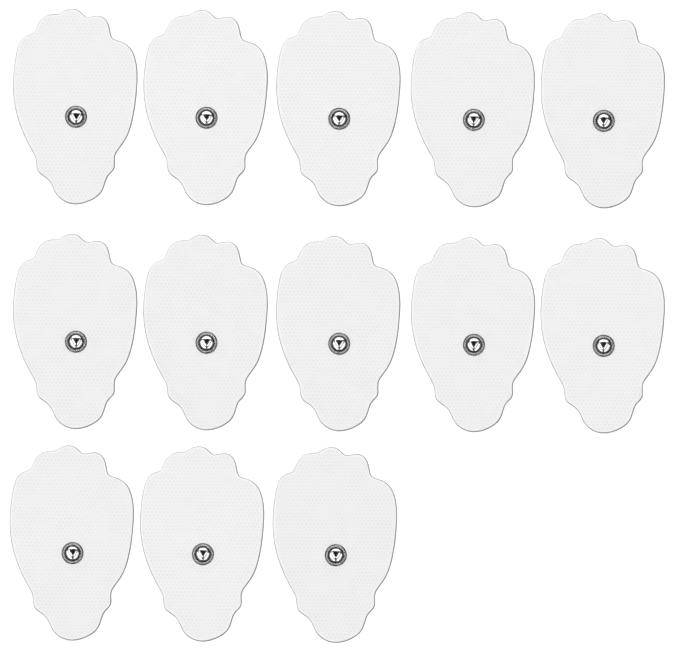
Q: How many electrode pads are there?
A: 13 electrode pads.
